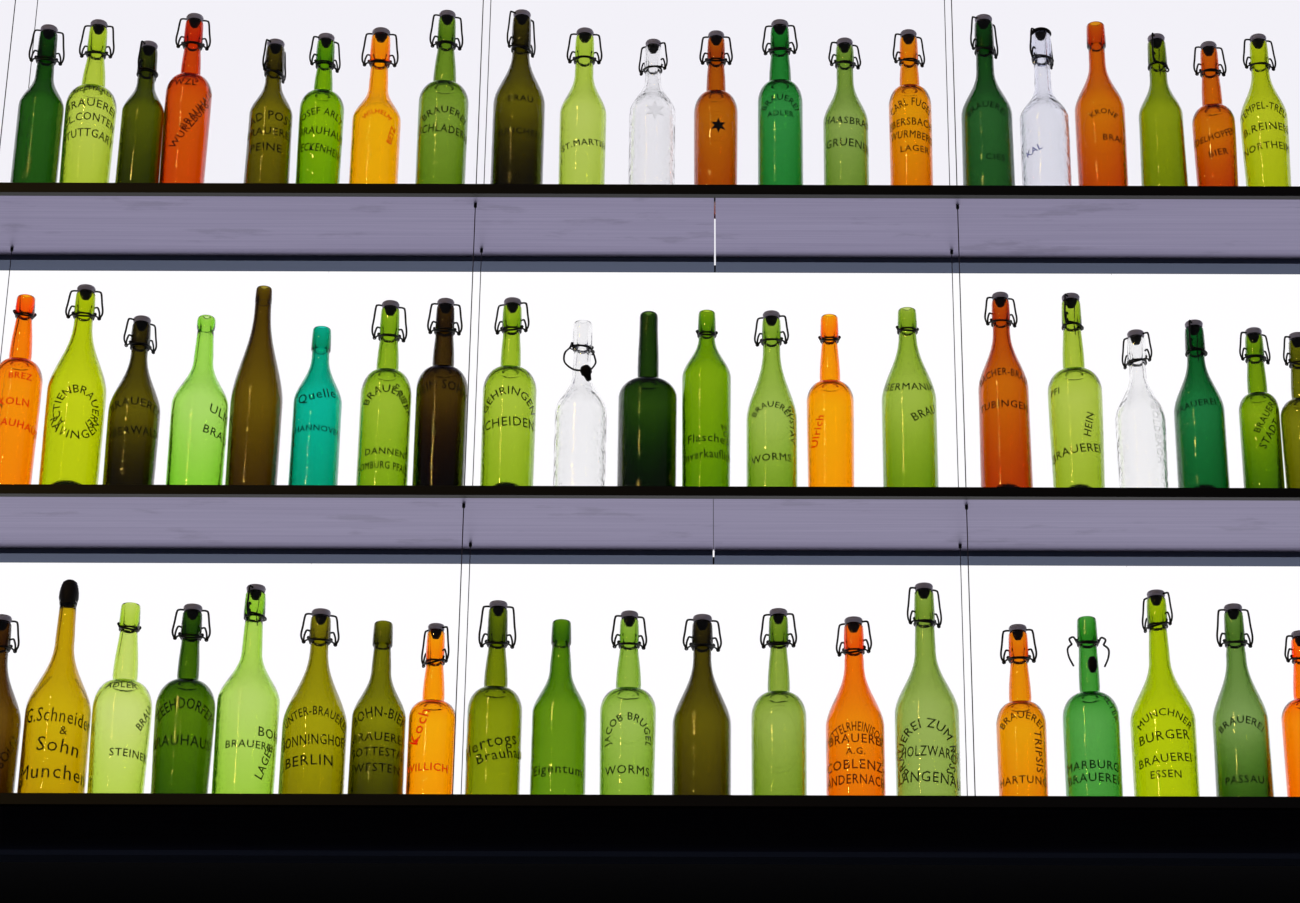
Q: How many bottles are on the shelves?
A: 62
